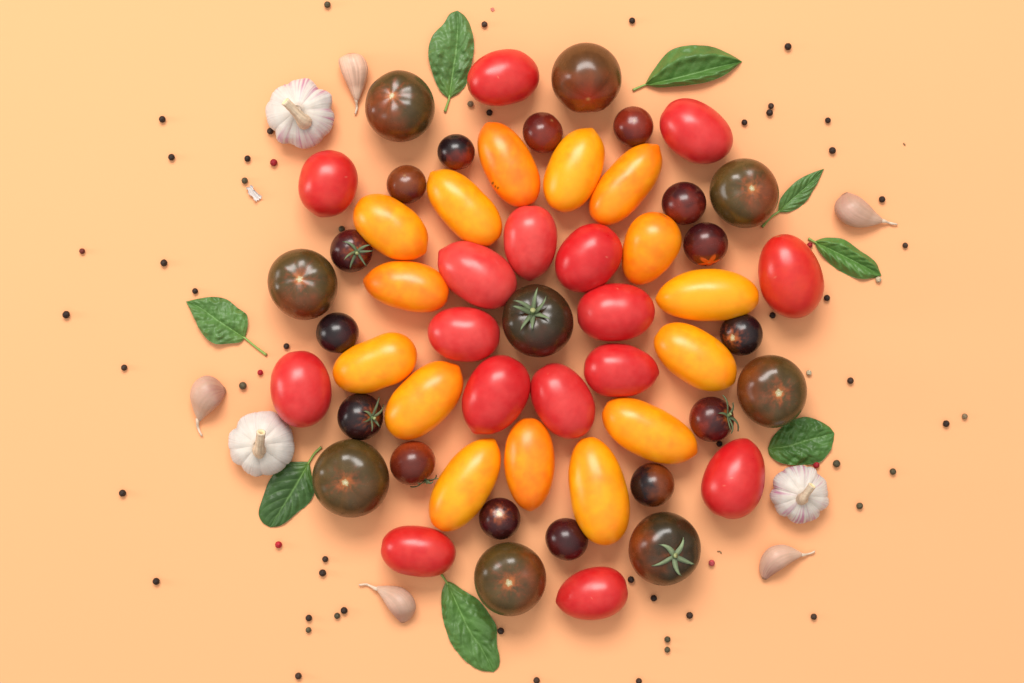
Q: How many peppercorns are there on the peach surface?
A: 61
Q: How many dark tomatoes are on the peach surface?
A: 24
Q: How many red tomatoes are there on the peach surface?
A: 16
